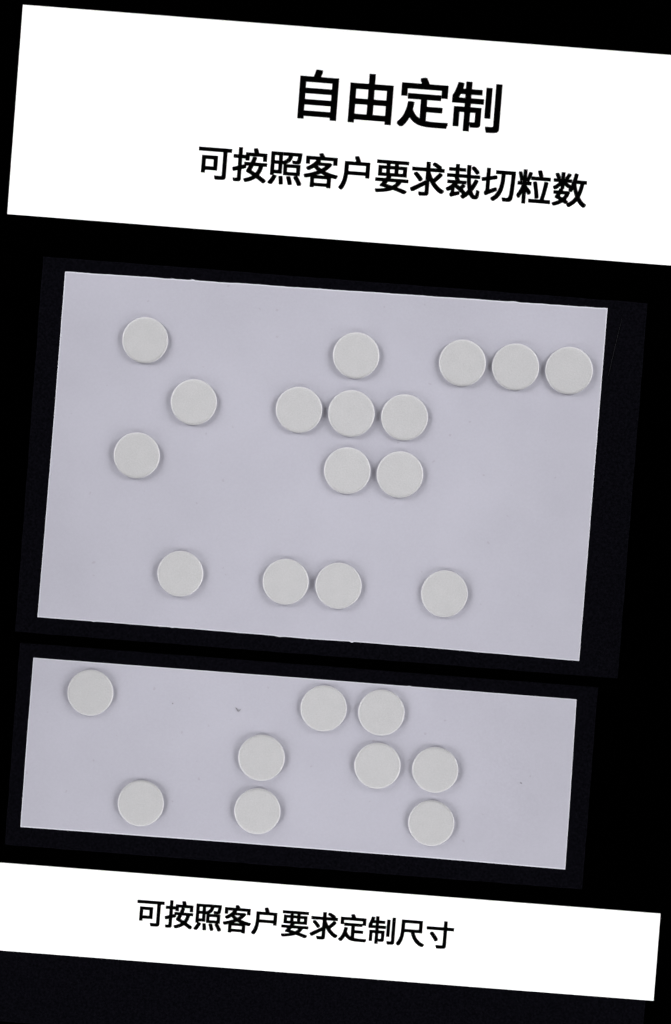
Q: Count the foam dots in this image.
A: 25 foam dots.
